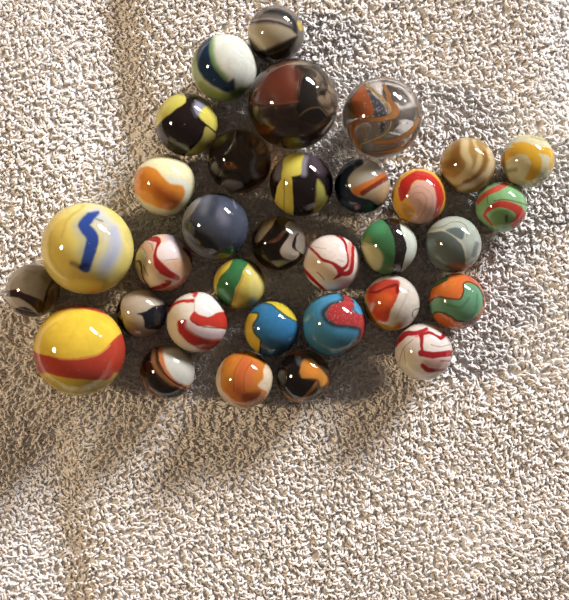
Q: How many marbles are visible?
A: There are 33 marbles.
